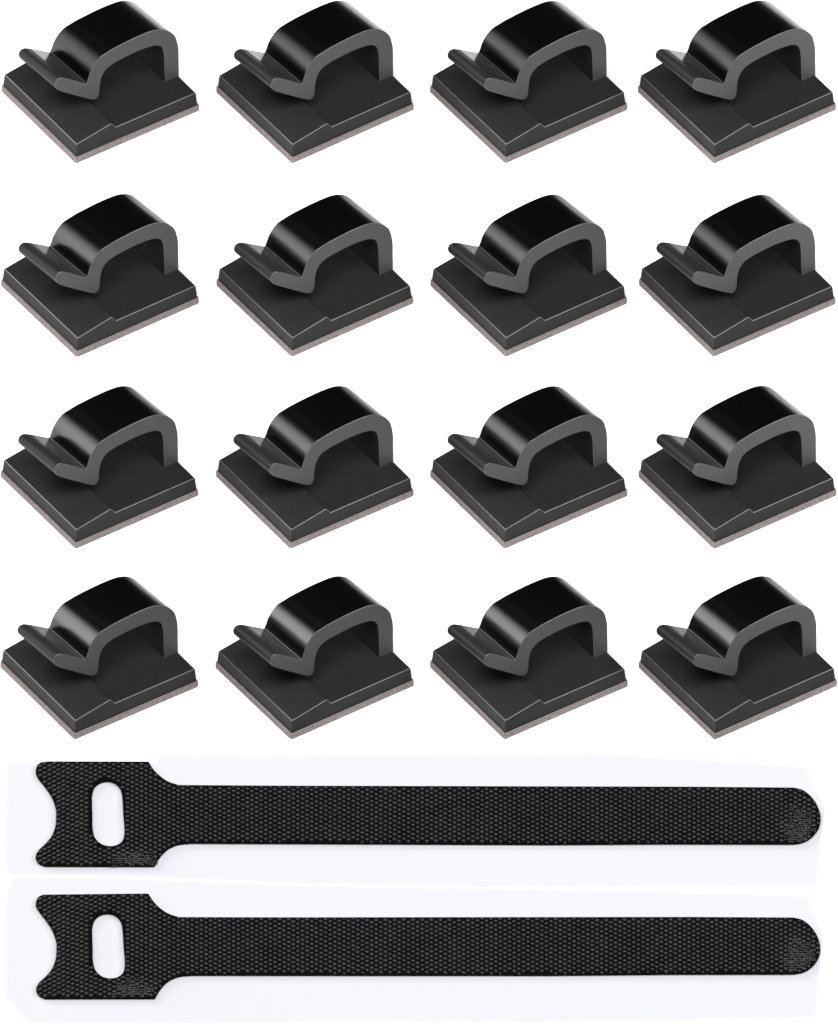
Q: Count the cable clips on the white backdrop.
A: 16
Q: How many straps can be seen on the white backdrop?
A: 2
